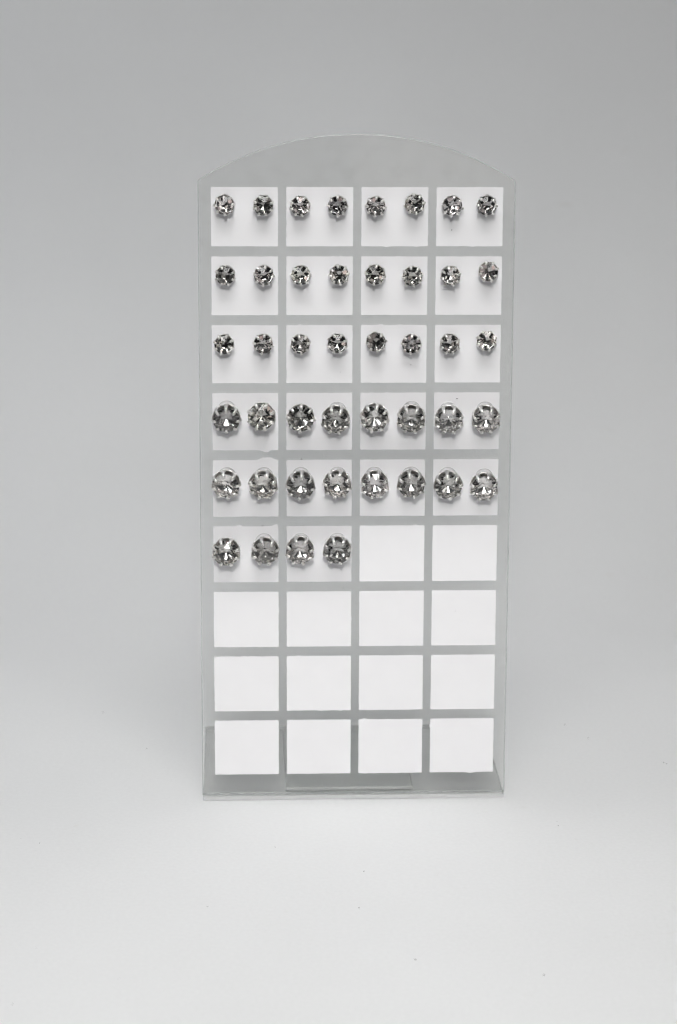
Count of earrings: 44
